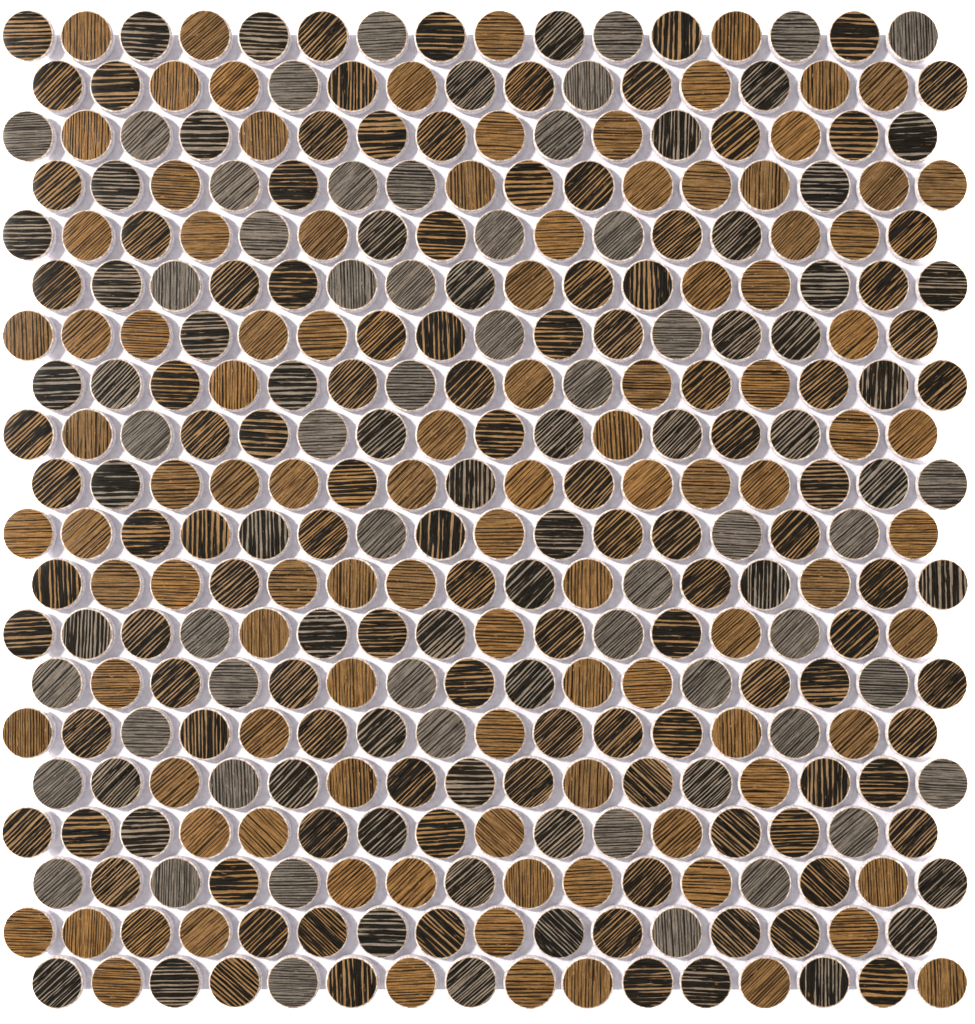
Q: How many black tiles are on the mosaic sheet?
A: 166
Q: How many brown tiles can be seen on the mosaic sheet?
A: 103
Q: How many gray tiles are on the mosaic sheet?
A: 51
